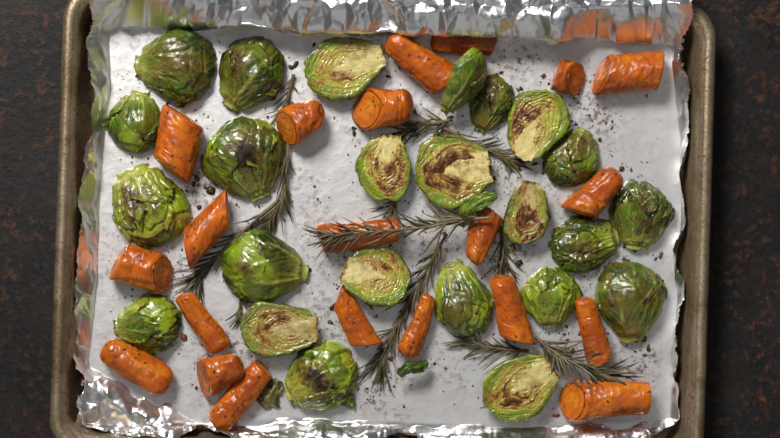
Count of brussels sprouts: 24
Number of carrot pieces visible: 21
